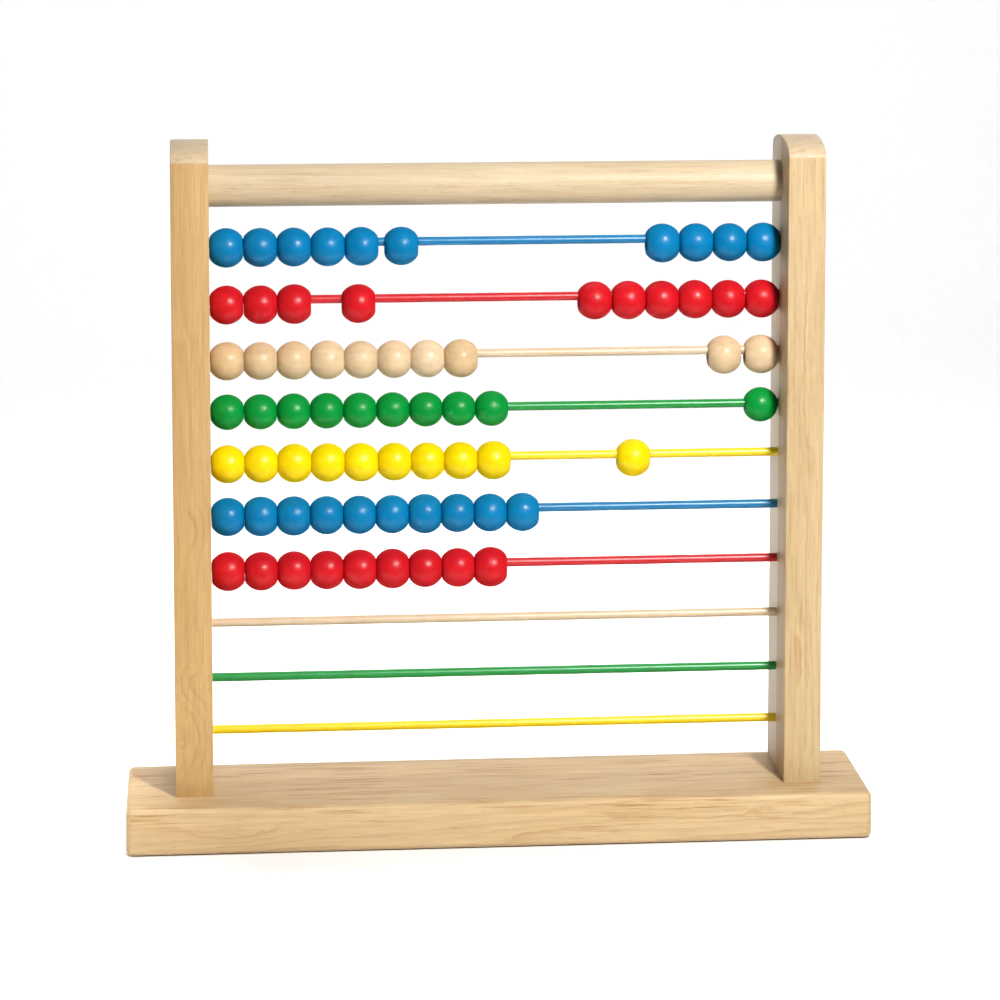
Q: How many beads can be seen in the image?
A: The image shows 69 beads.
